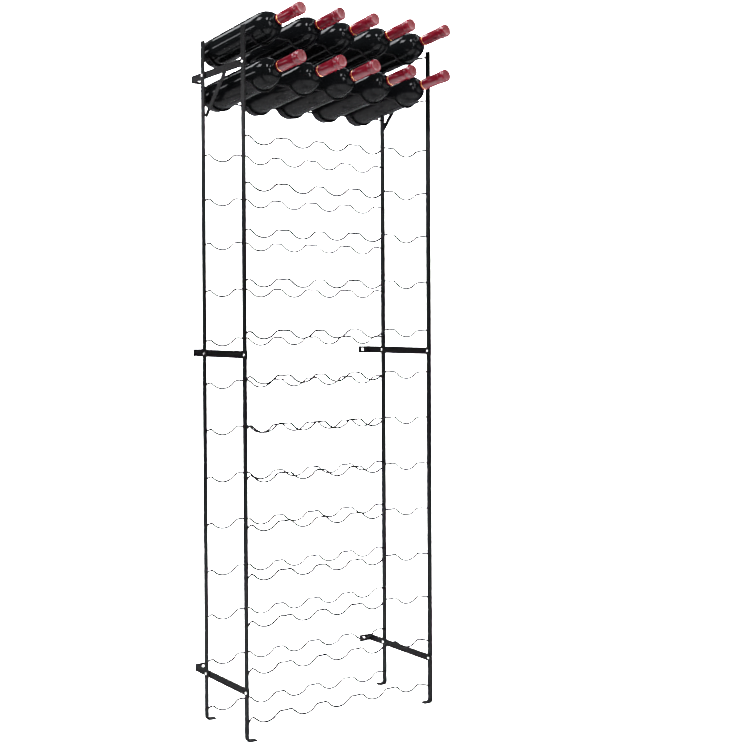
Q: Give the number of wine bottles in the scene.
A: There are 10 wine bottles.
